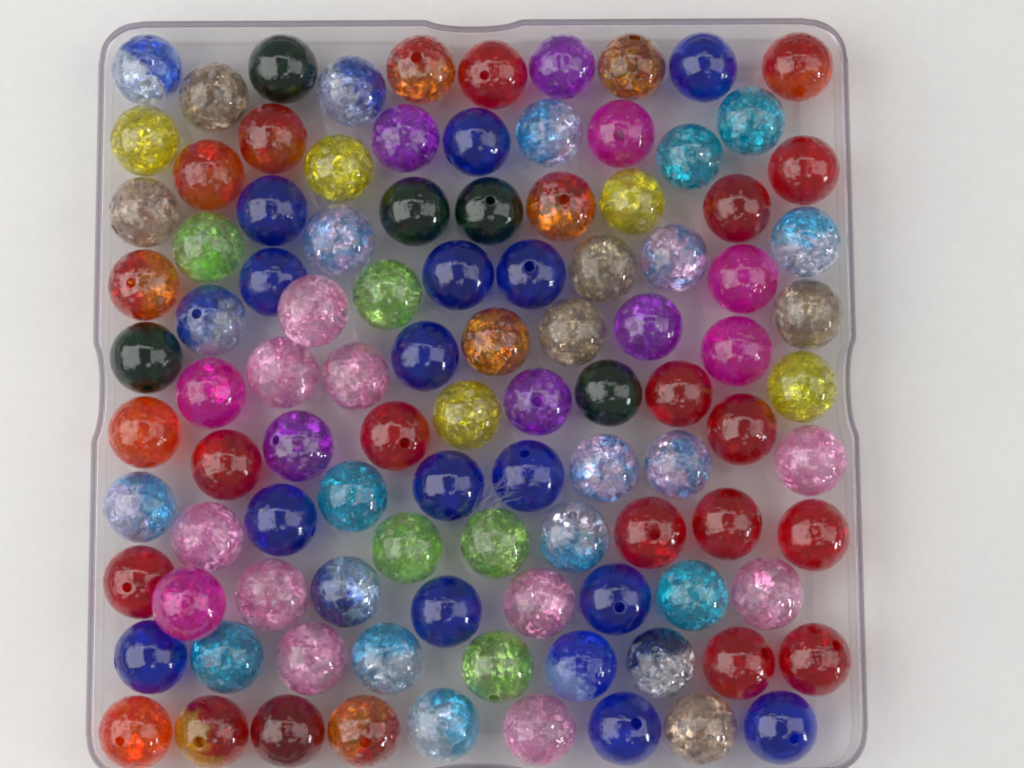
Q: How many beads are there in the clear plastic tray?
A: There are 103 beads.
